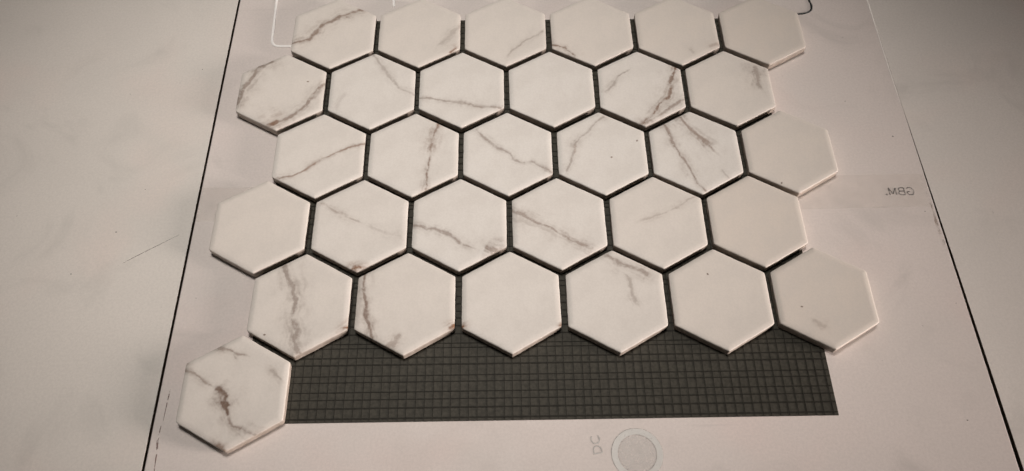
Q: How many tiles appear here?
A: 31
